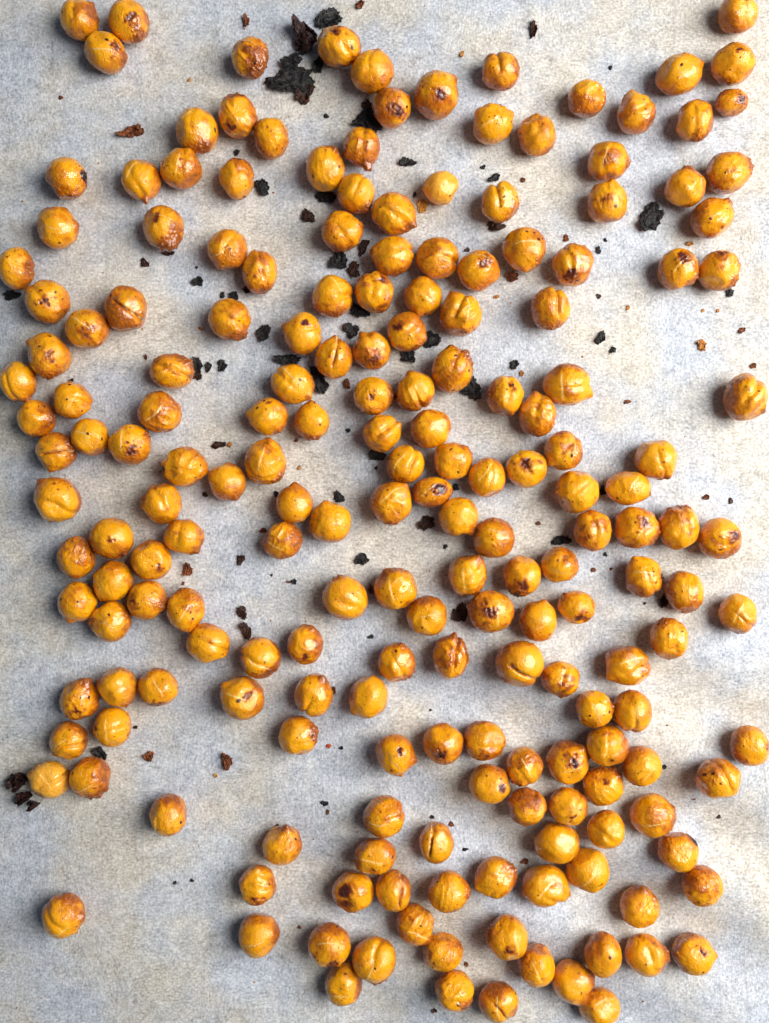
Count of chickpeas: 197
